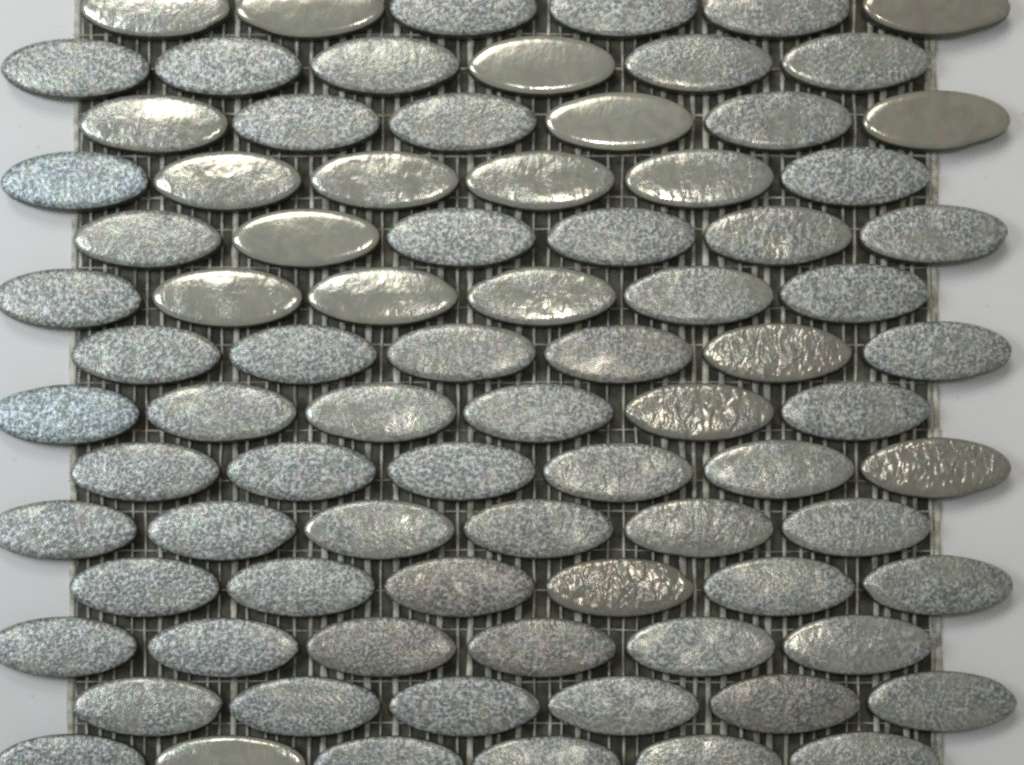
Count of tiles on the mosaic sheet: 84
